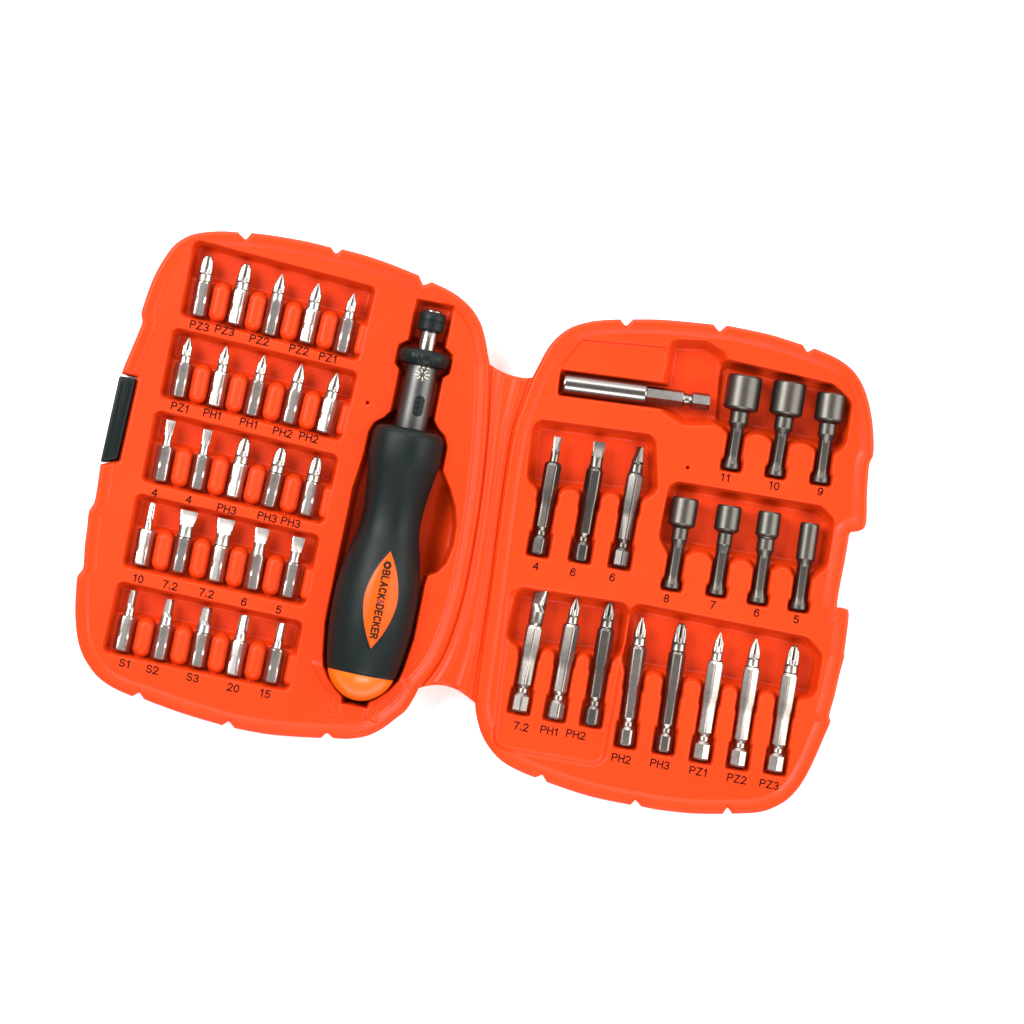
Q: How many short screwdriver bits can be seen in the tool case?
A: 25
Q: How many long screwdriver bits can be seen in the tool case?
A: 11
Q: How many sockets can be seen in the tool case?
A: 7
